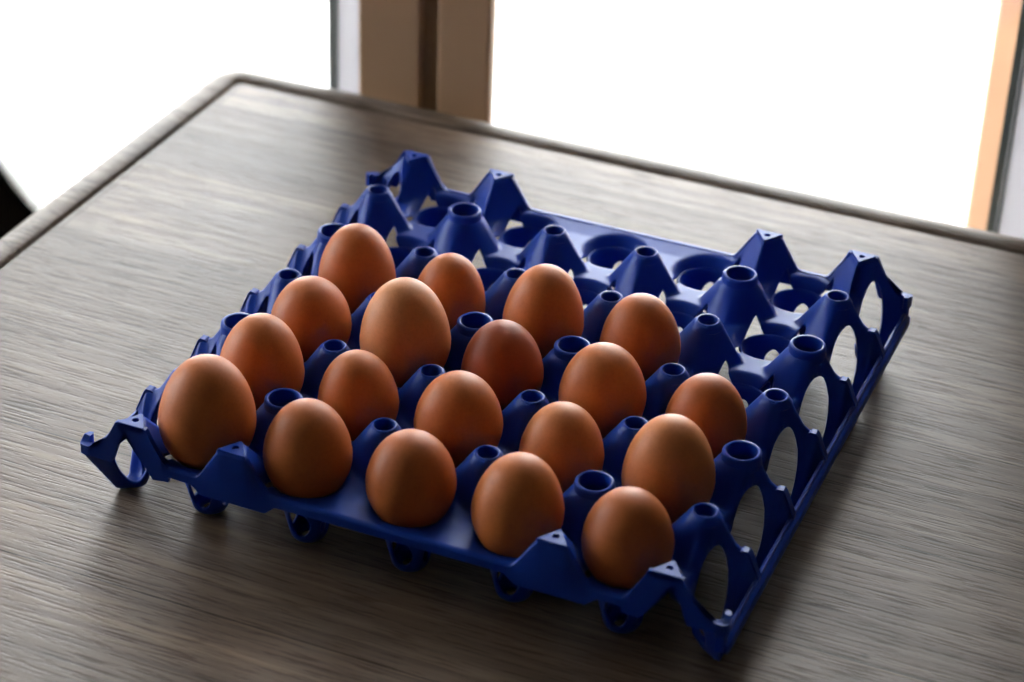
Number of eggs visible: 19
